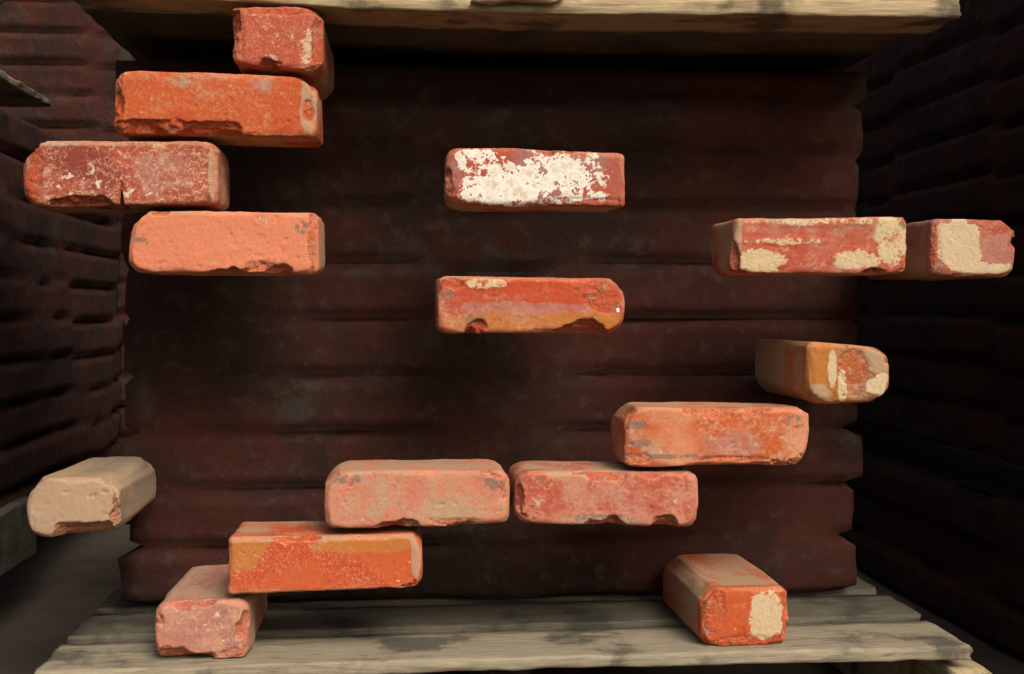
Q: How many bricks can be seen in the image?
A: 16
